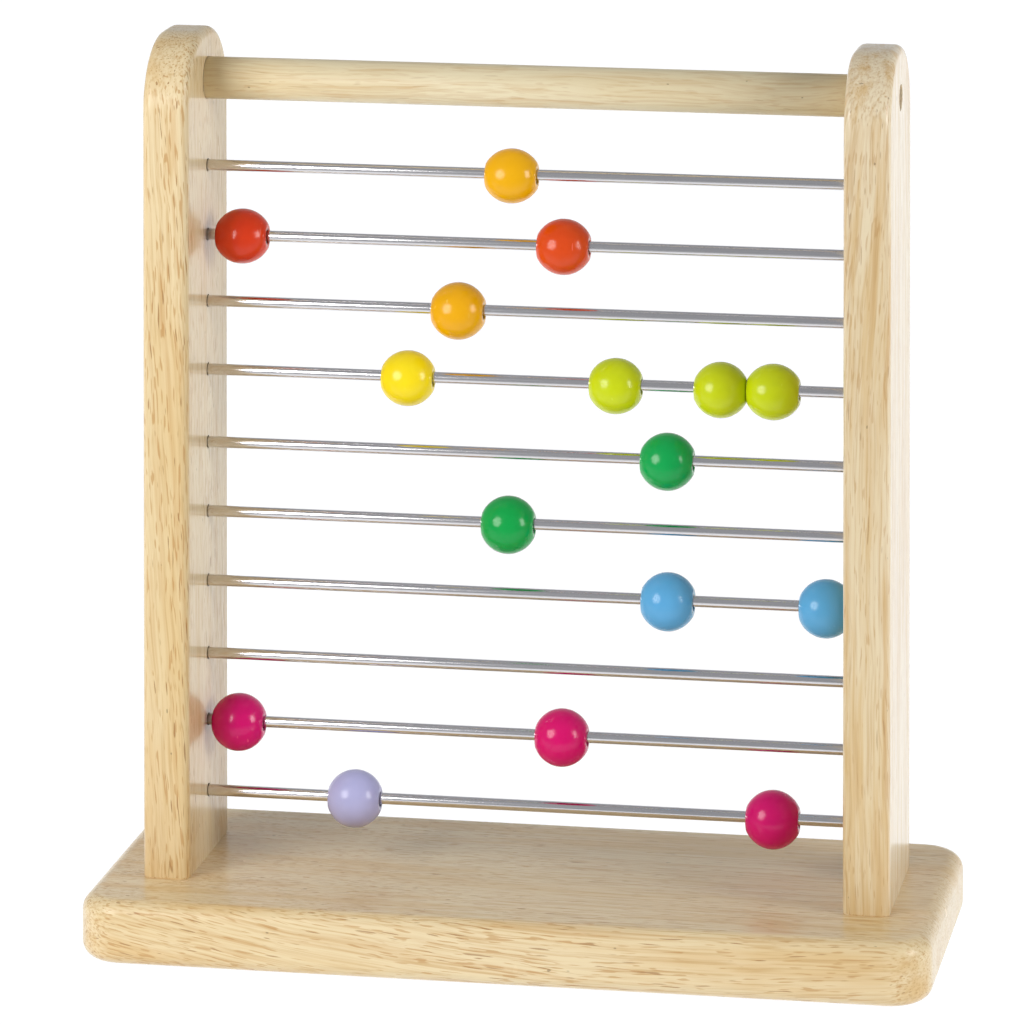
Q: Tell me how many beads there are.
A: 16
